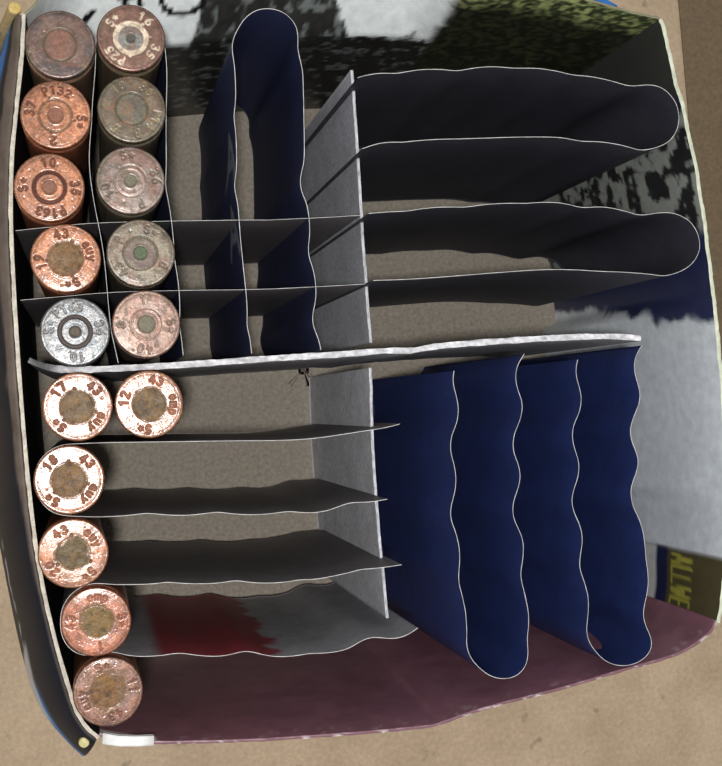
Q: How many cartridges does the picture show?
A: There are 16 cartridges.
